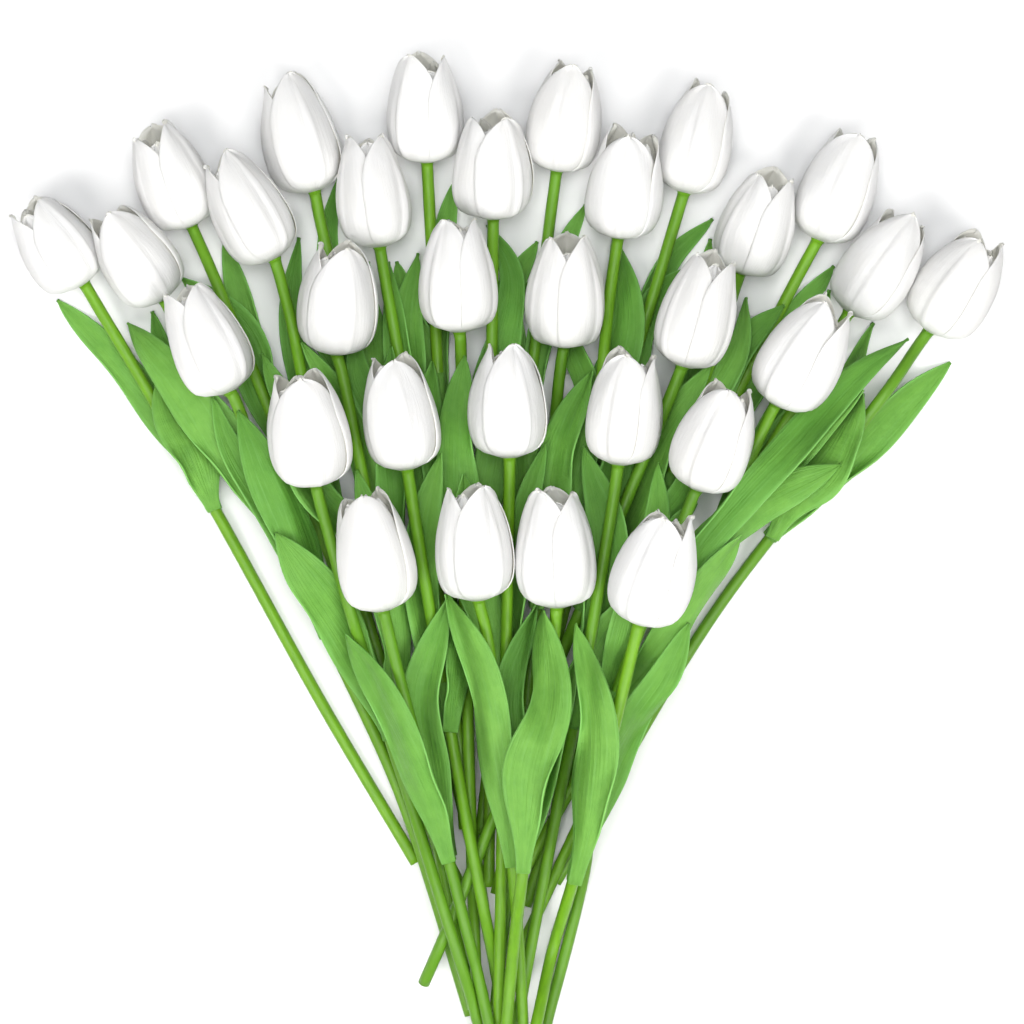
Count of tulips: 30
